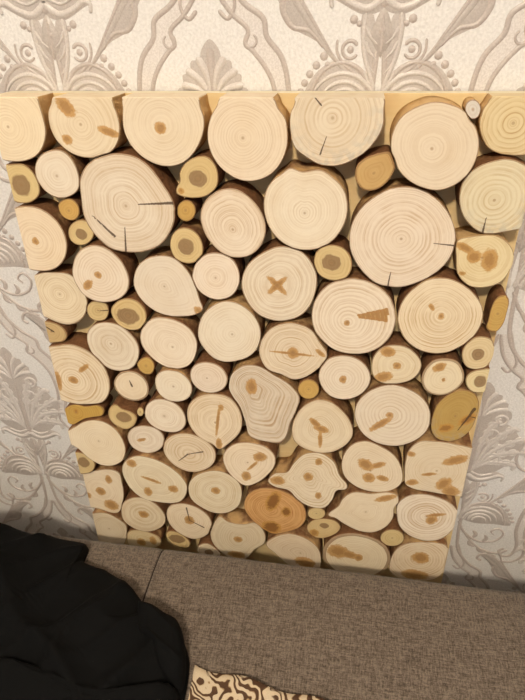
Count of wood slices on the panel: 86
